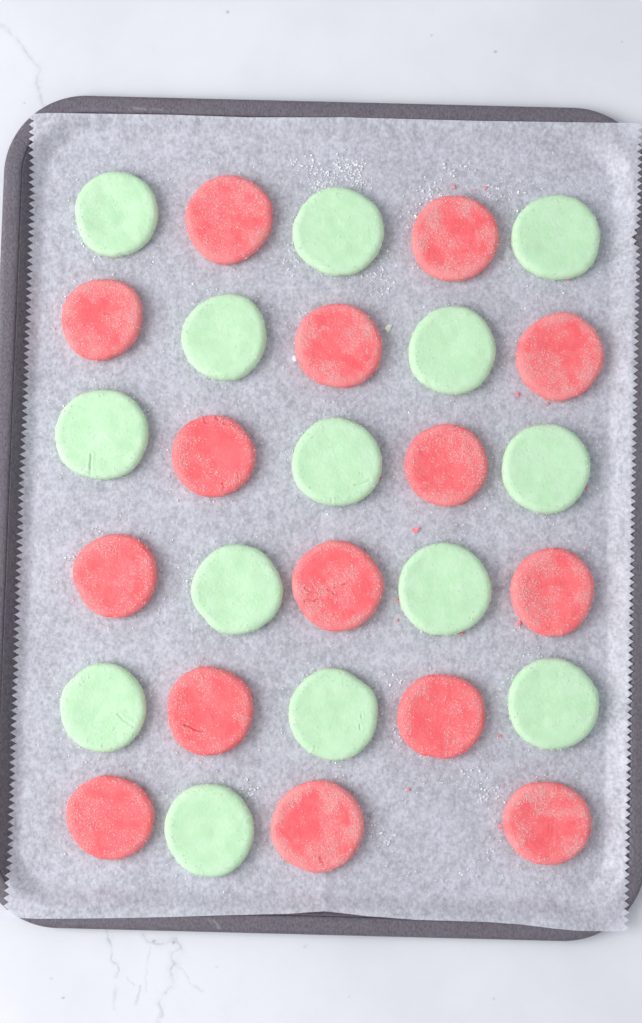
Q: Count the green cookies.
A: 14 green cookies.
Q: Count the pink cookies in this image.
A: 15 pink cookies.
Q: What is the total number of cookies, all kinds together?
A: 29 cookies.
